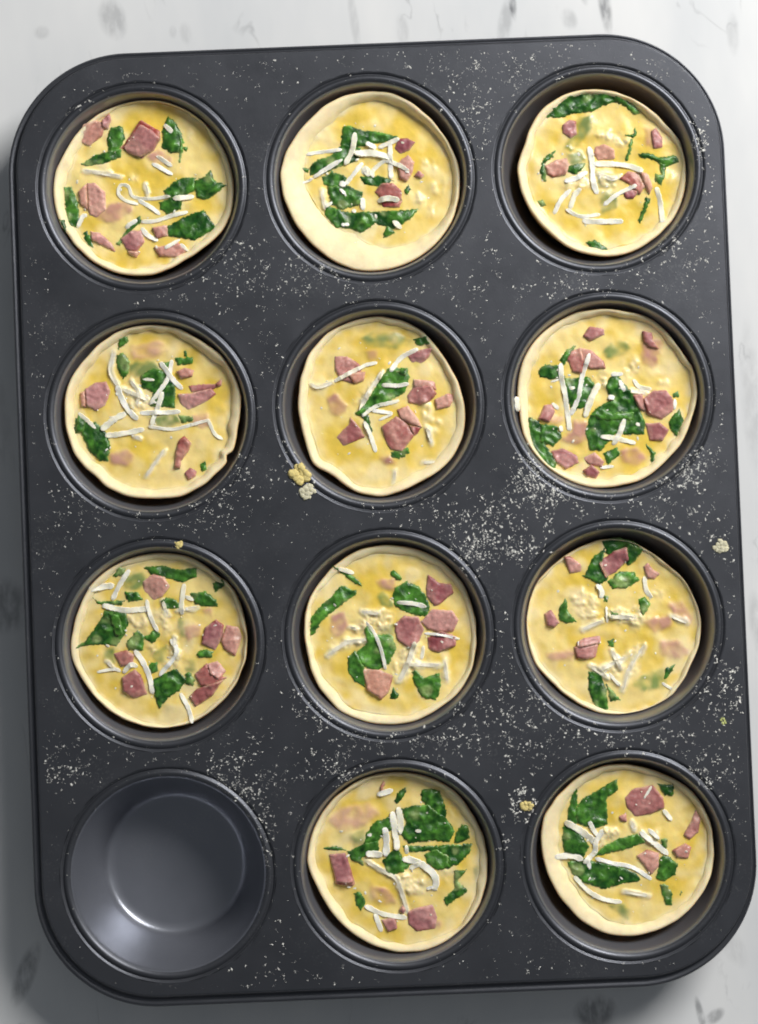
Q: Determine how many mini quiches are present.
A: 11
